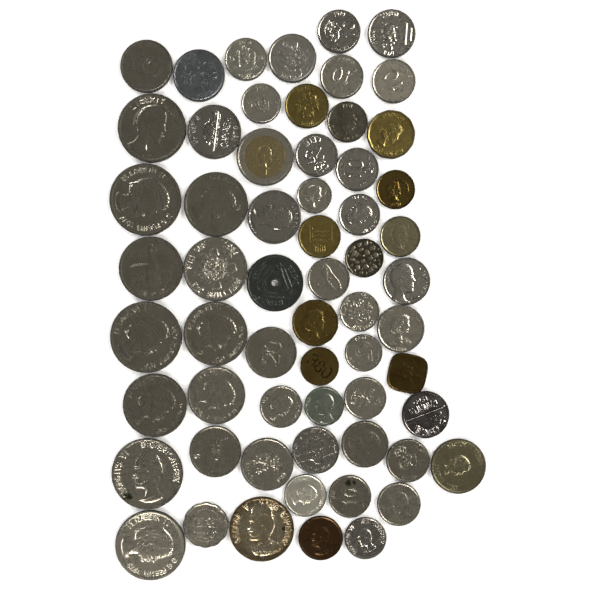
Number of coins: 61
